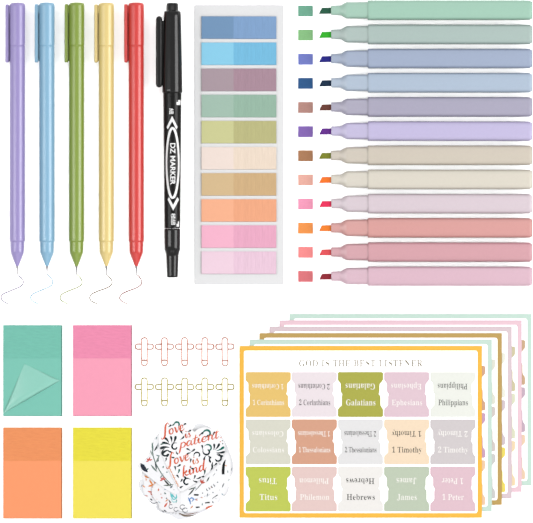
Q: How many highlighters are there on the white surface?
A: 12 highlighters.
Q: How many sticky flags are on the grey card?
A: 10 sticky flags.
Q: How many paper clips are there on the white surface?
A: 10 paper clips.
